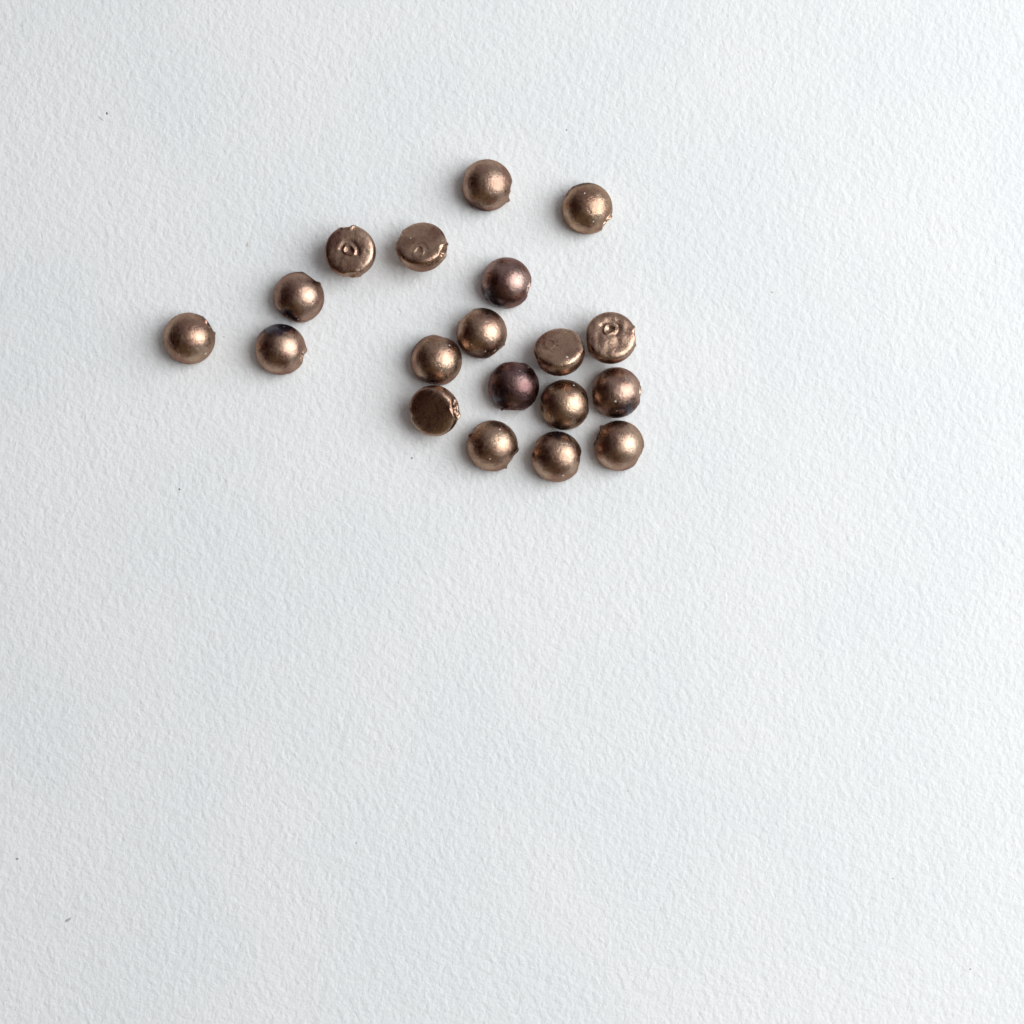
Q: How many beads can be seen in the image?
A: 19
